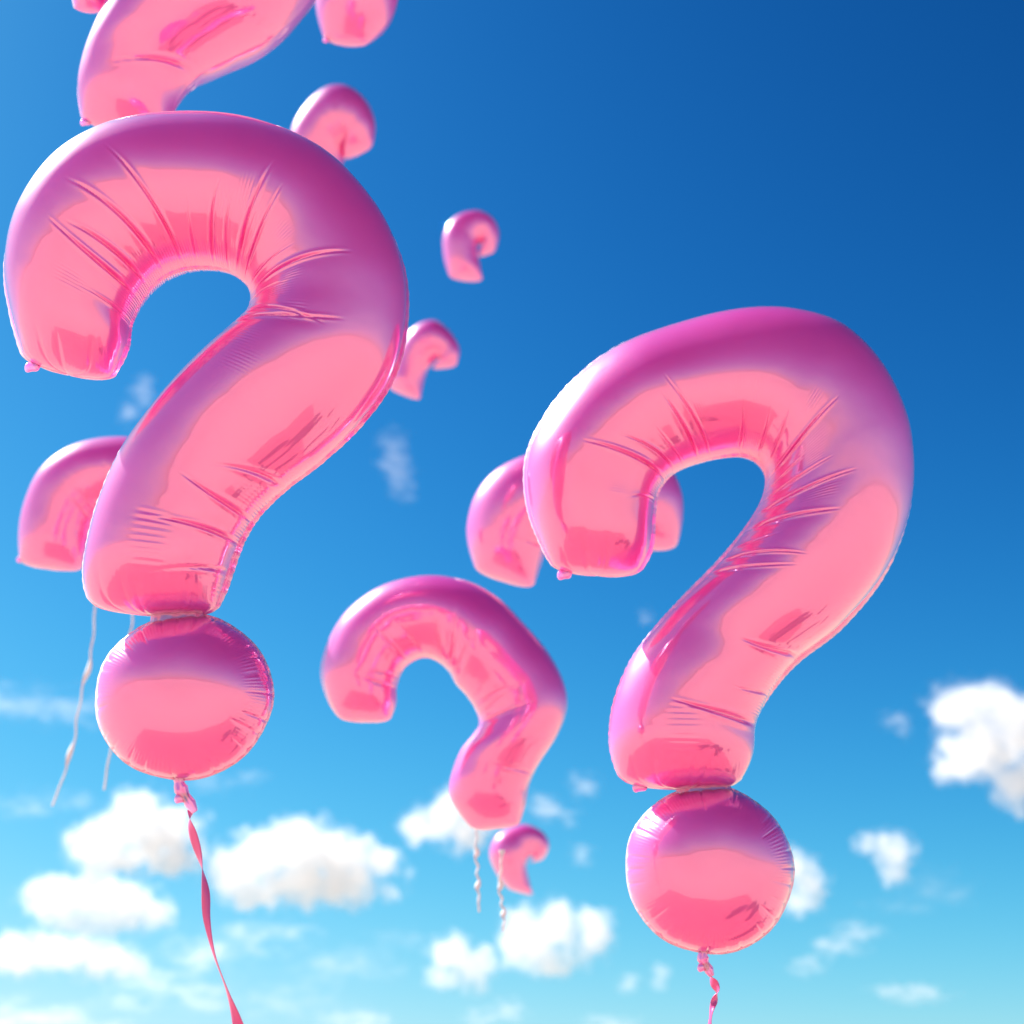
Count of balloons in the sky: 11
